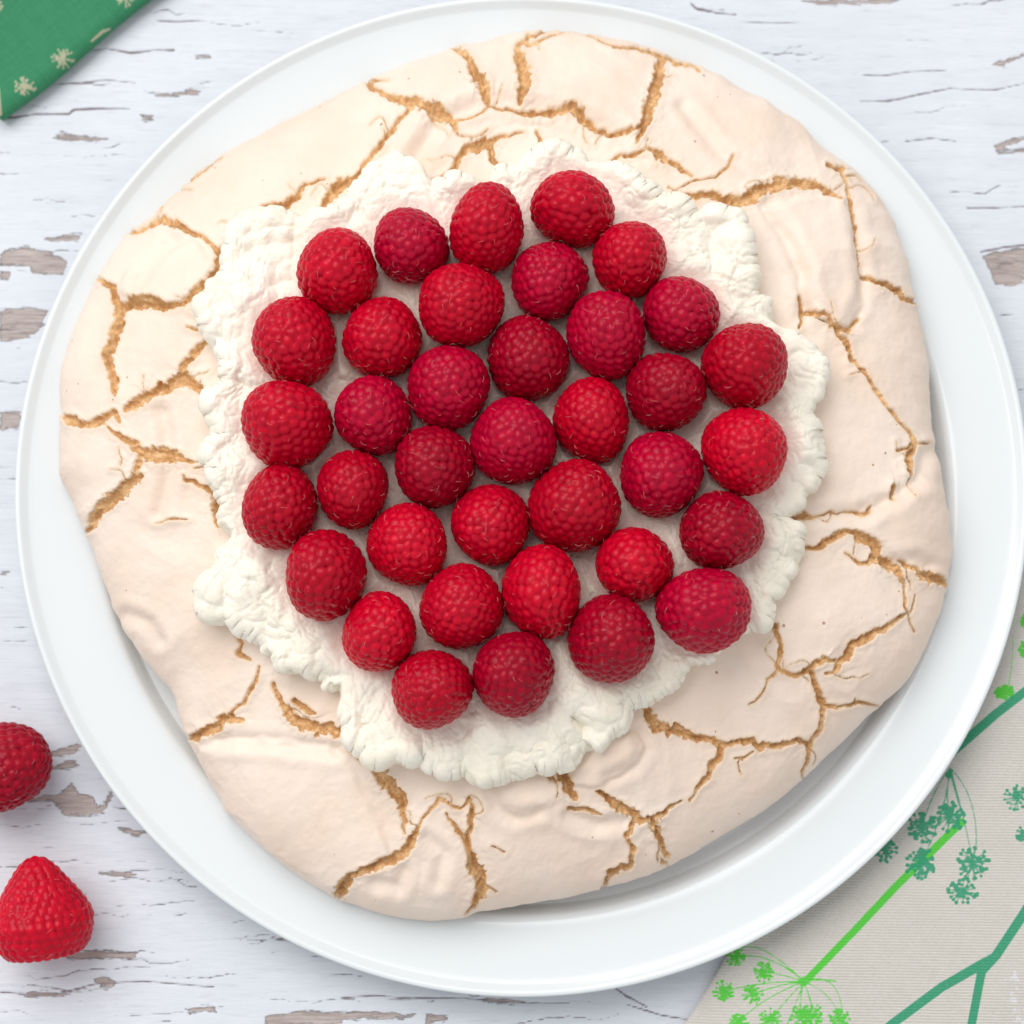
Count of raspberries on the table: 39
